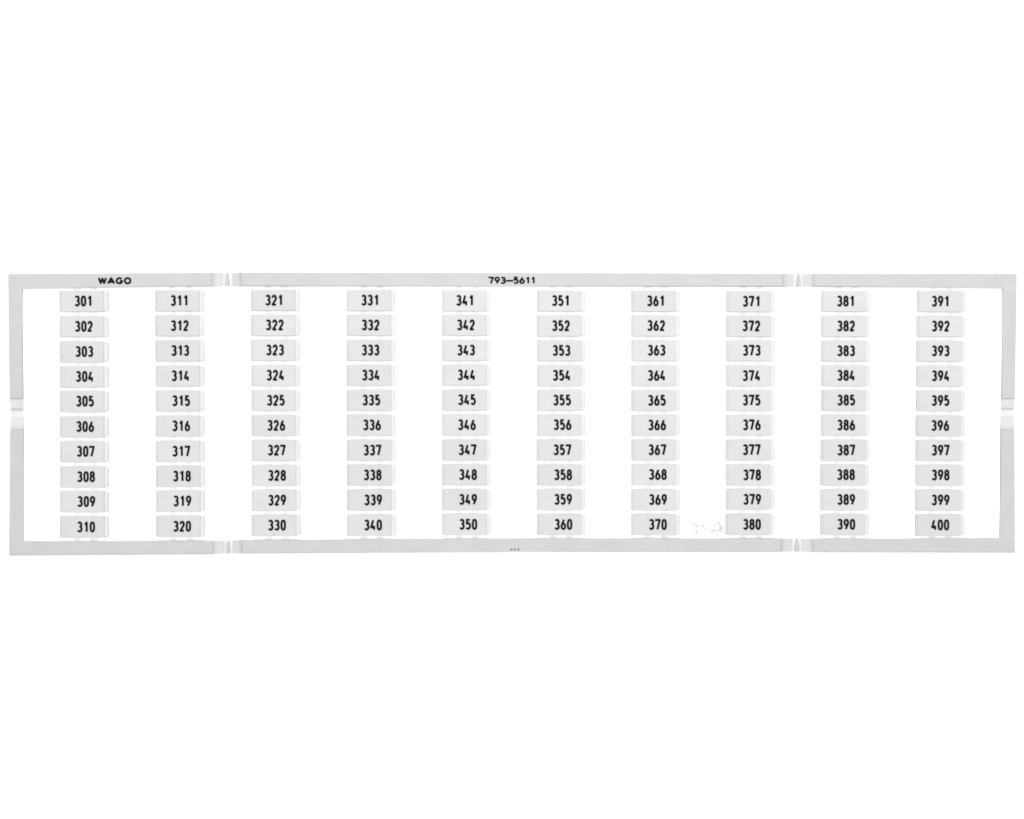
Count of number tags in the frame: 100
